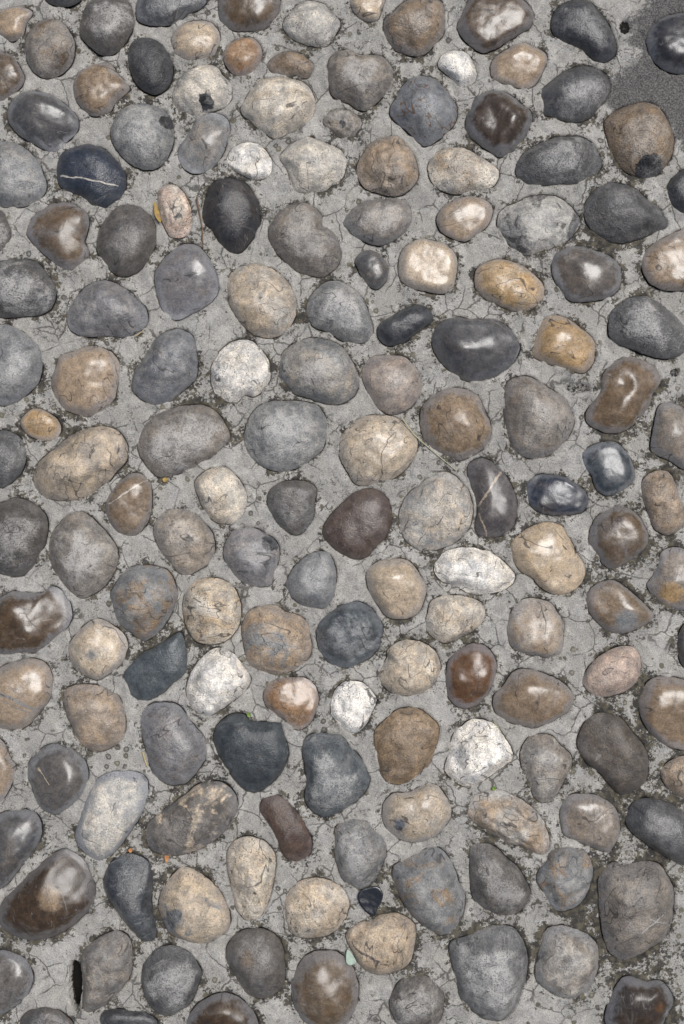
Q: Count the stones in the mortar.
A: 160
